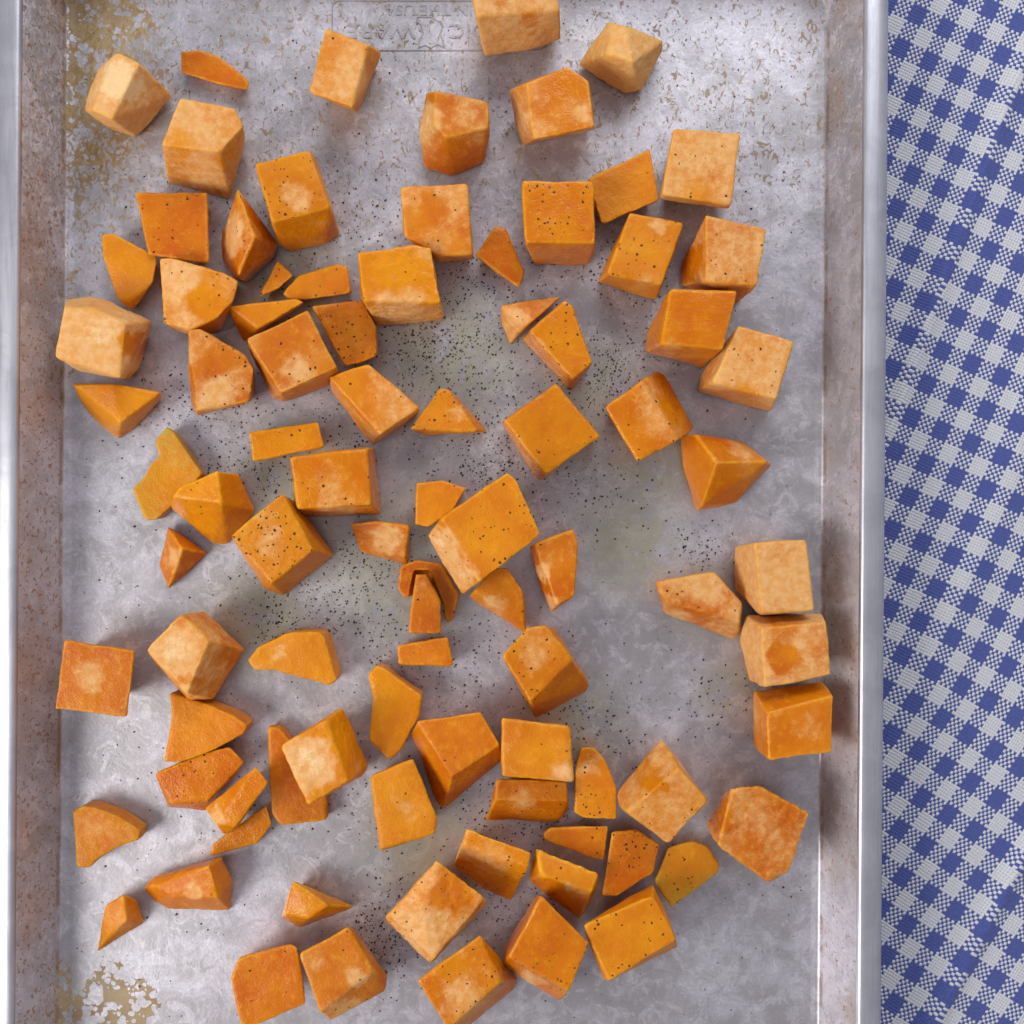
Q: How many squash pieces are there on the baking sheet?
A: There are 89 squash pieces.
